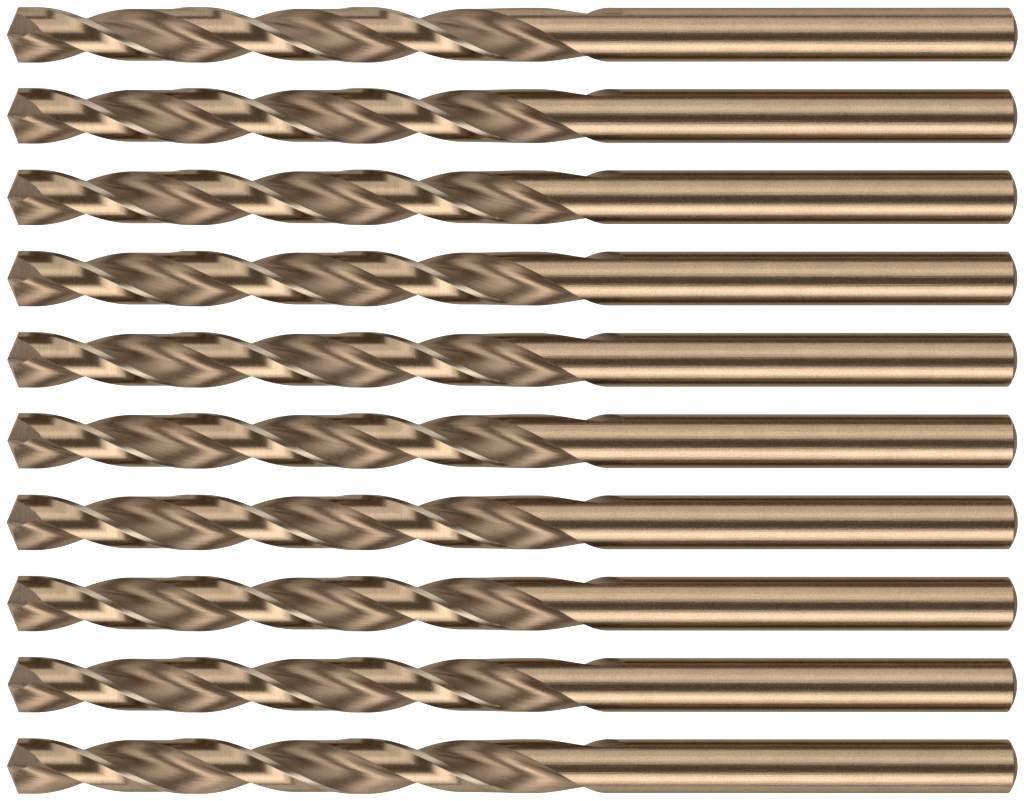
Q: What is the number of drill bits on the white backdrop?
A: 10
